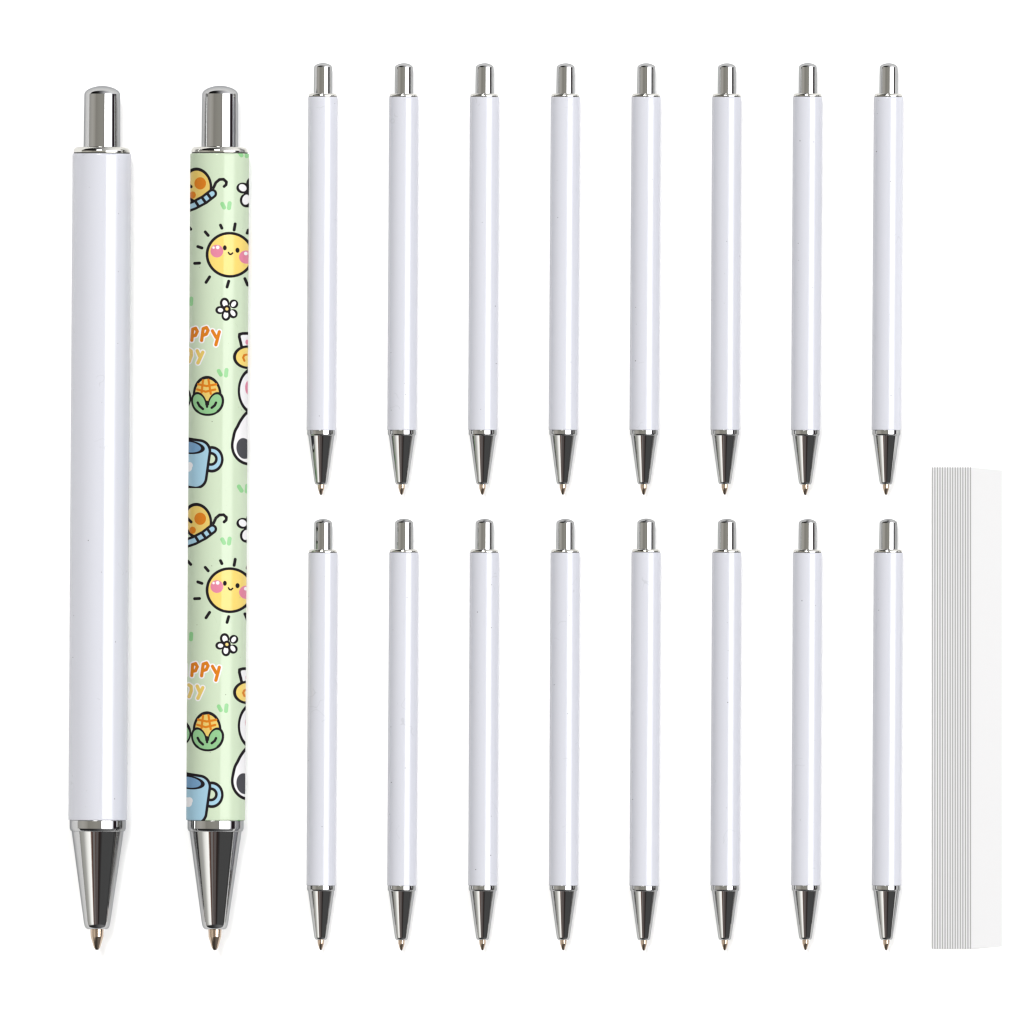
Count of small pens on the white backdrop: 16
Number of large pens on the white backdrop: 2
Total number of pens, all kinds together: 18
